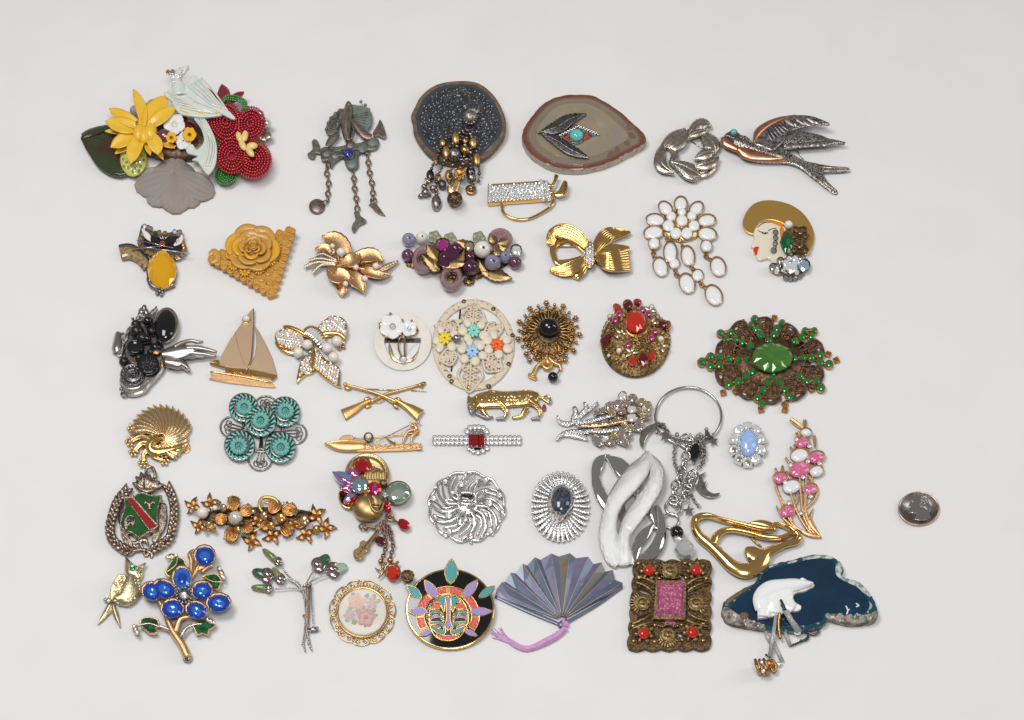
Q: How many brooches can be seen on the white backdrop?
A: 47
